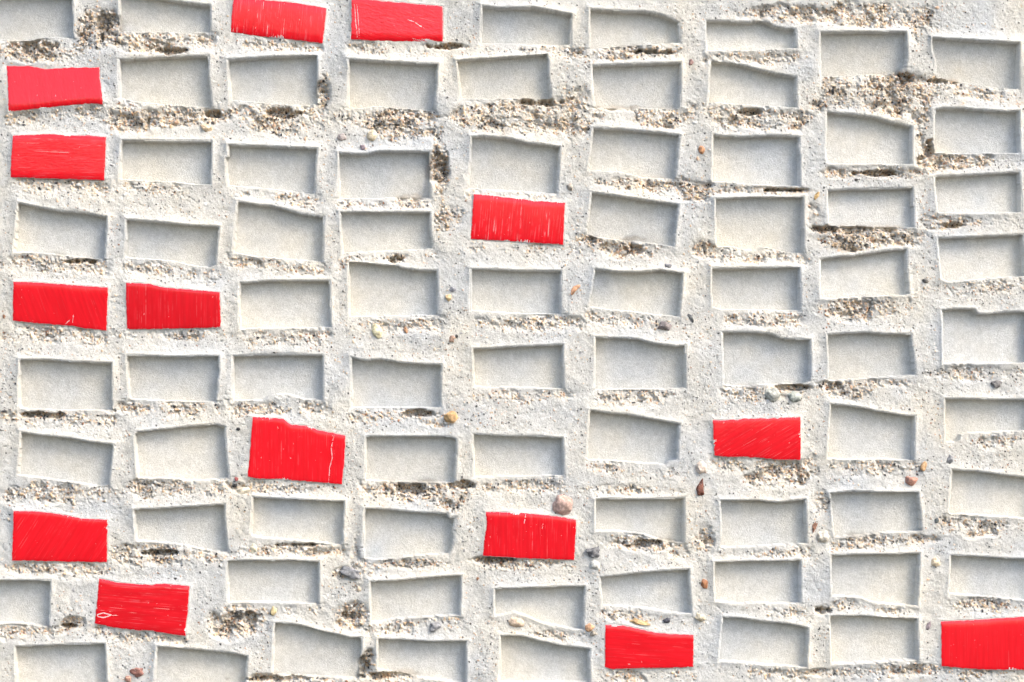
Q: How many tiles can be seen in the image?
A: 14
